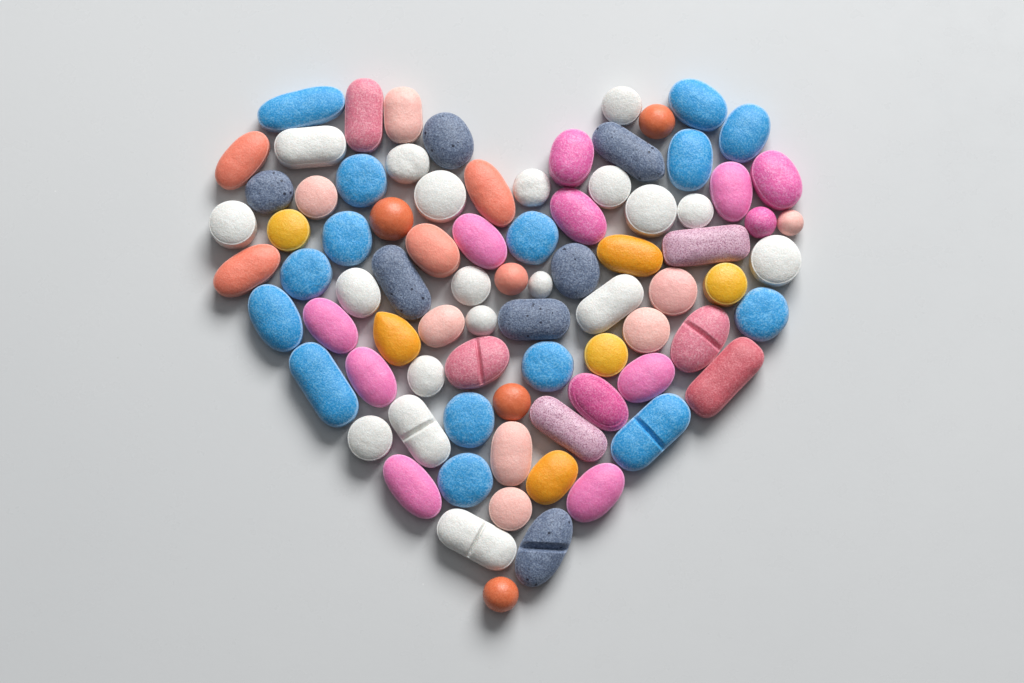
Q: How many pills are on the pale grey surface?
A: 82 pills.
